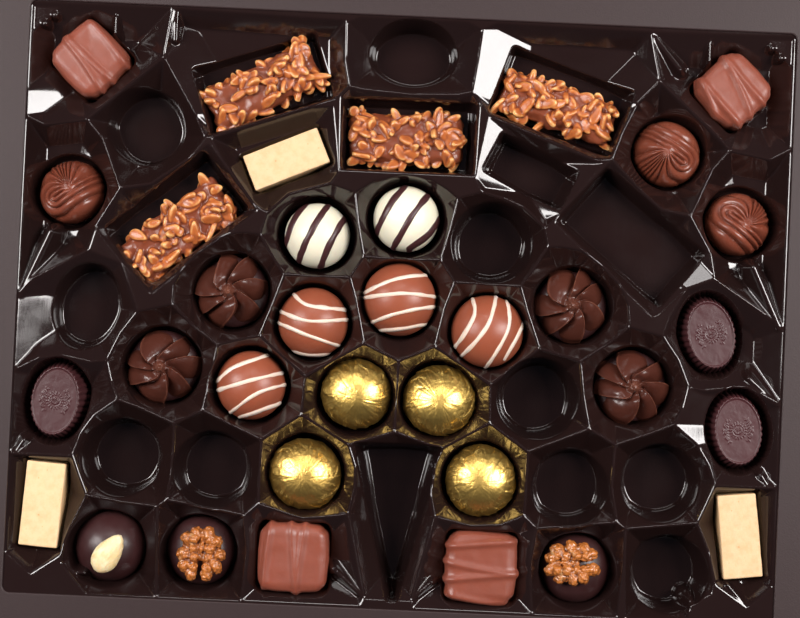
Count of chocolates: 34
